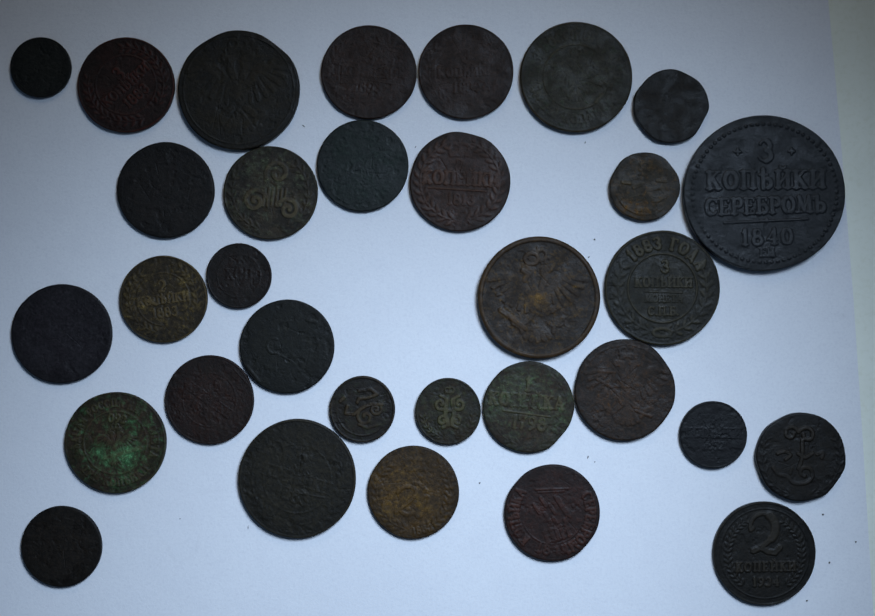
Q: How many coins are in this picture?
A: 32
